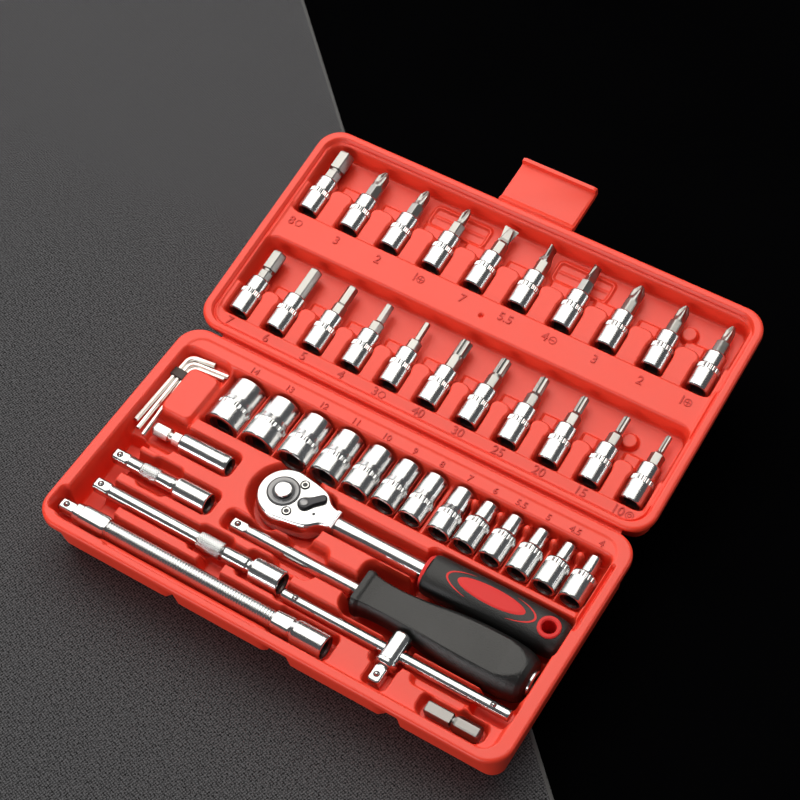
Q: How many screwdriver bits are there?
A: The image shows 21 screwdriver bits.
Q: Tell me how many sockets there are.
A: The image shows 13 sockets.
